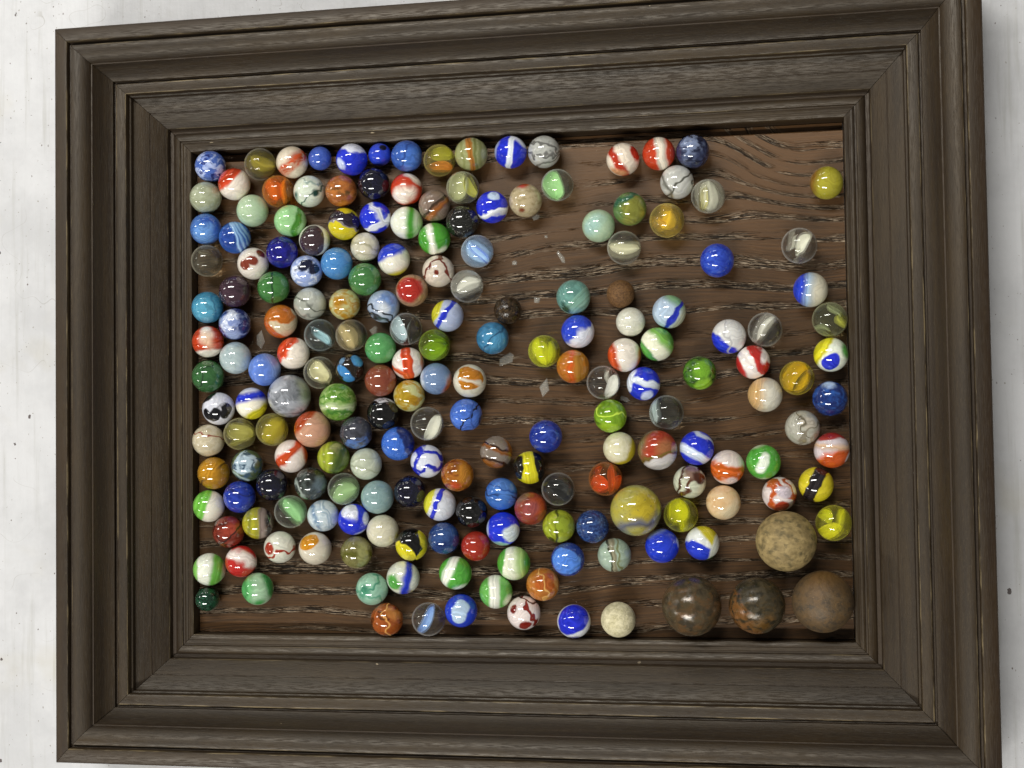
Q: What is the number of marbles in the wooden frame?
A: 197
